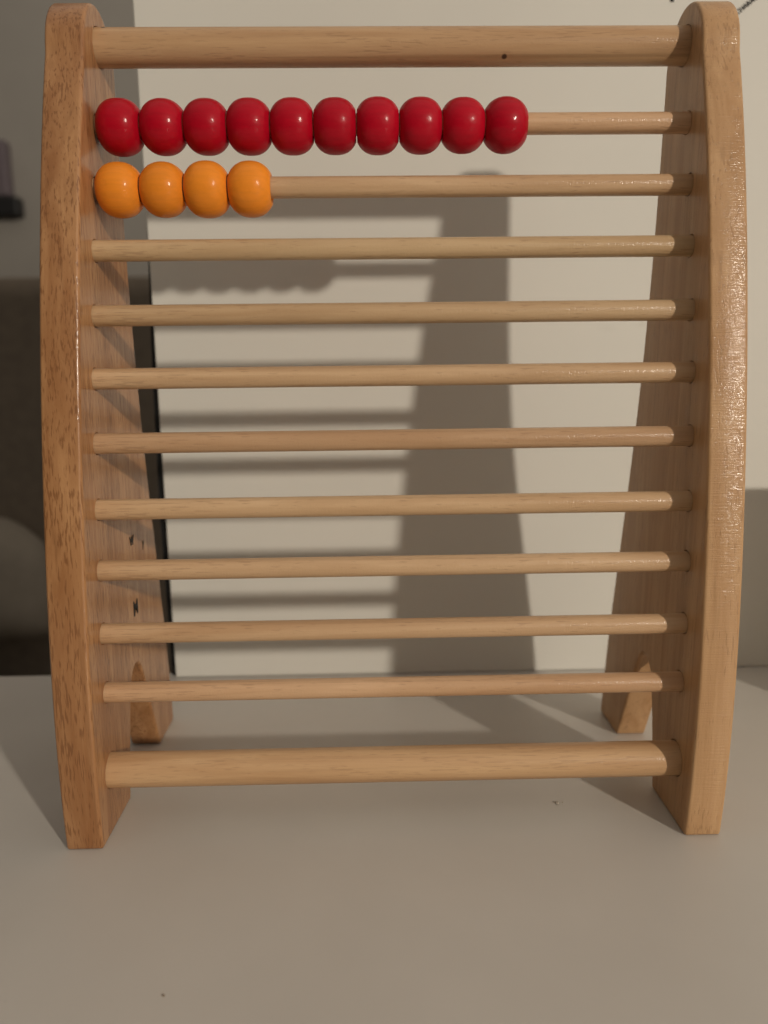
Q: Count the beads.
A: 14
